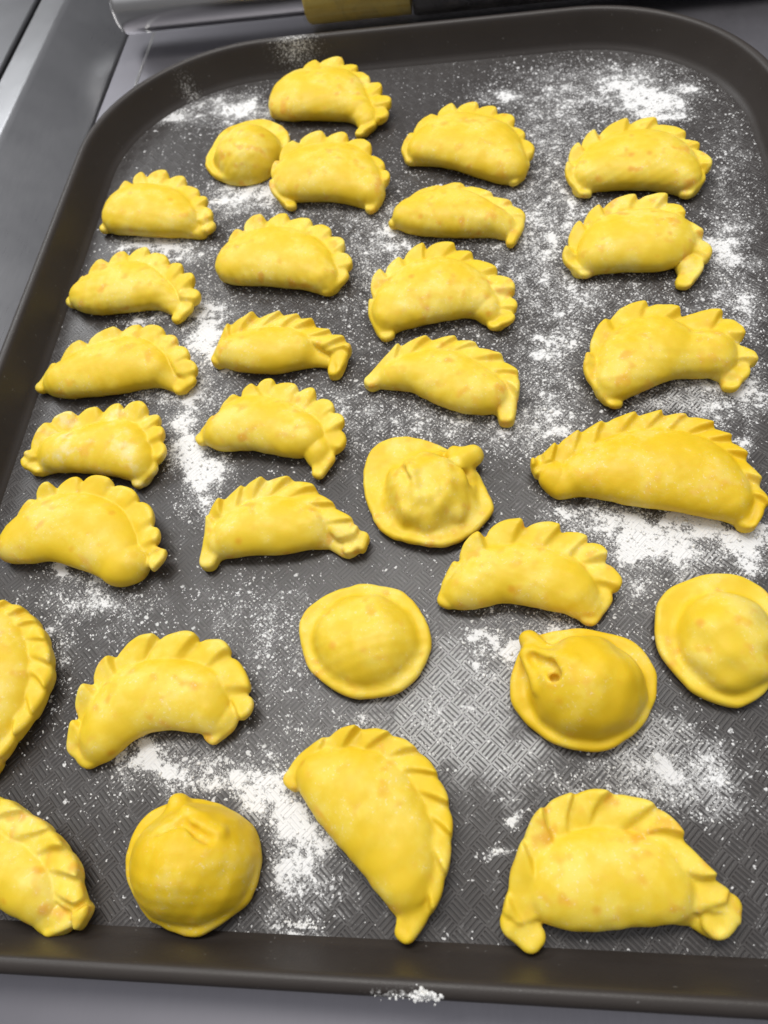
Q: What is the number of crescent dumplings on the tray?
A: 25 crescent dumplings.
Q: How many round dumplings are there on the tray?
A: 6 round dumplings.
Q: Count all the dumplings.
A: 31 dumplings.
